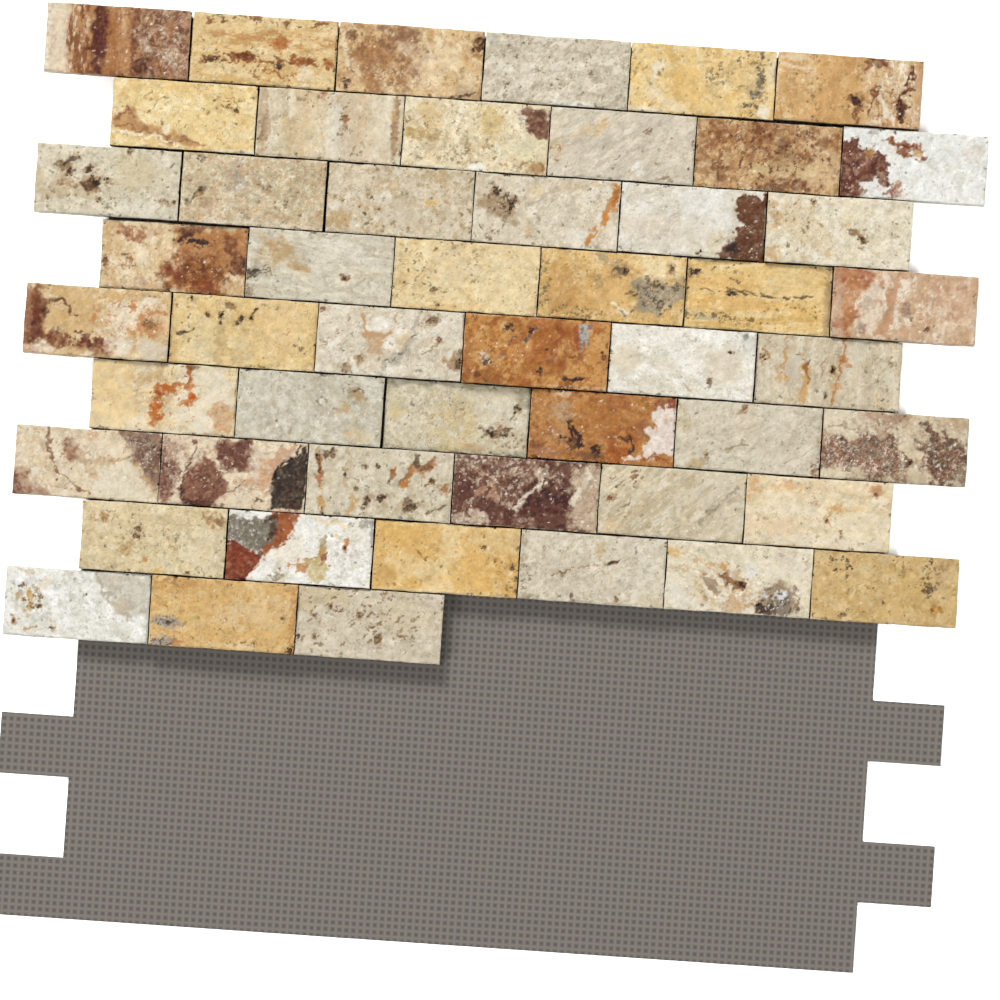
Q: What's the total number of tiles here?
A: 51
